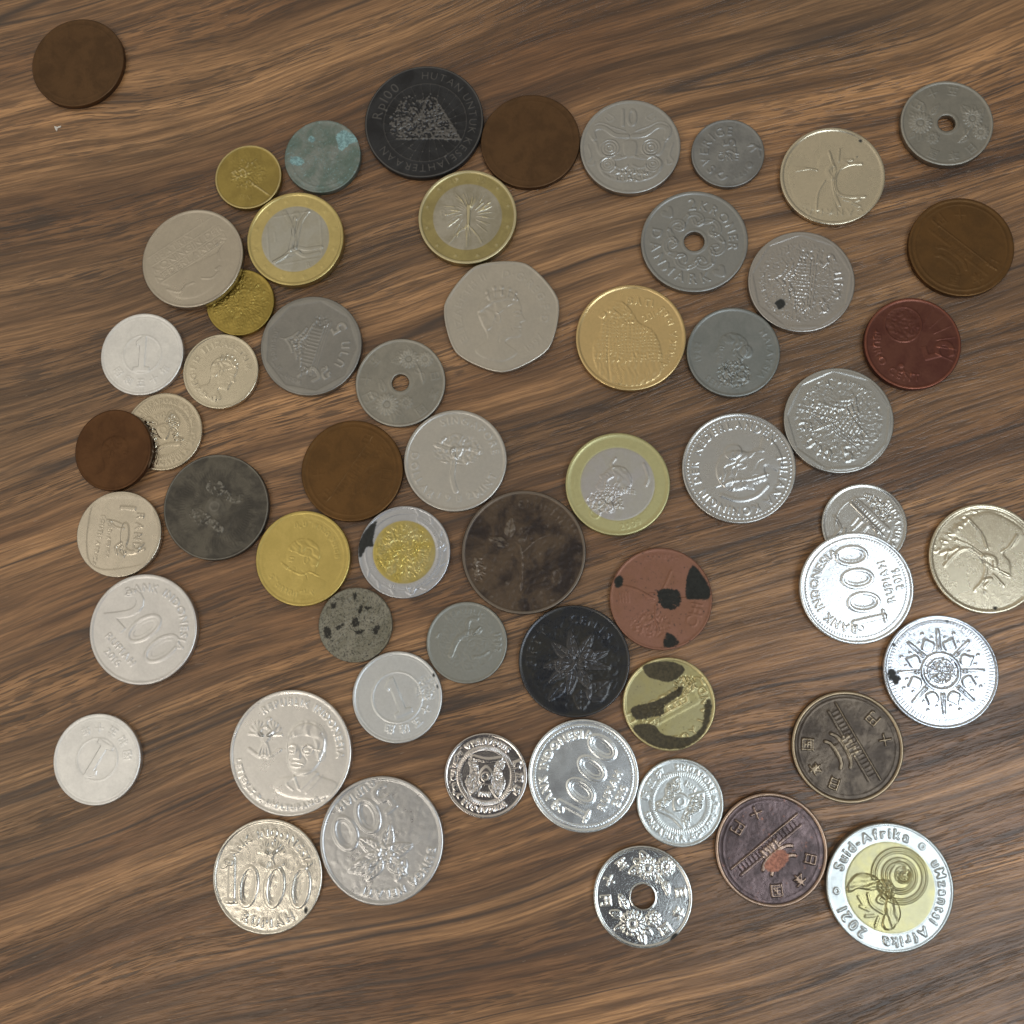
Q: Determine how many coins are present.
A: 58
